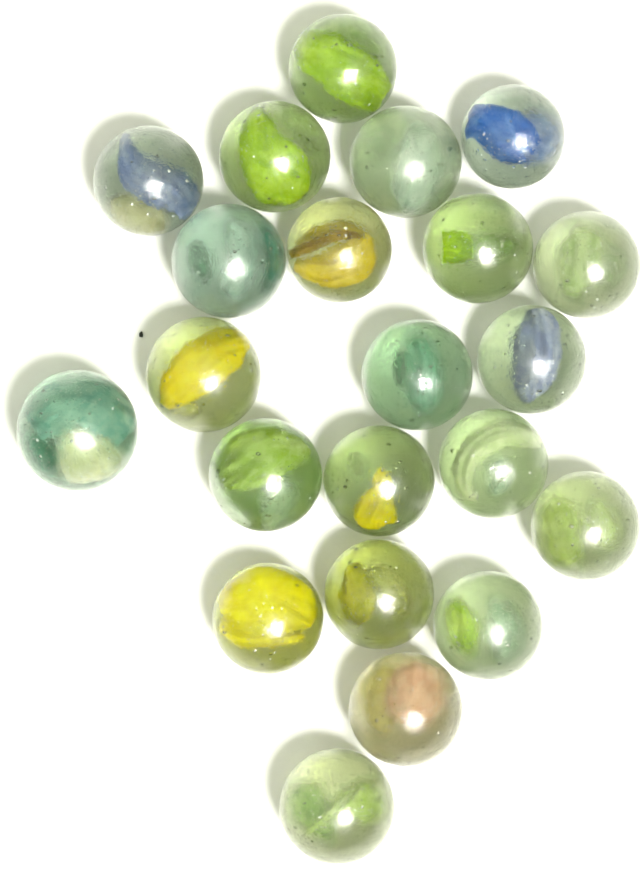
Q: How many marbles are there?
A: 22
